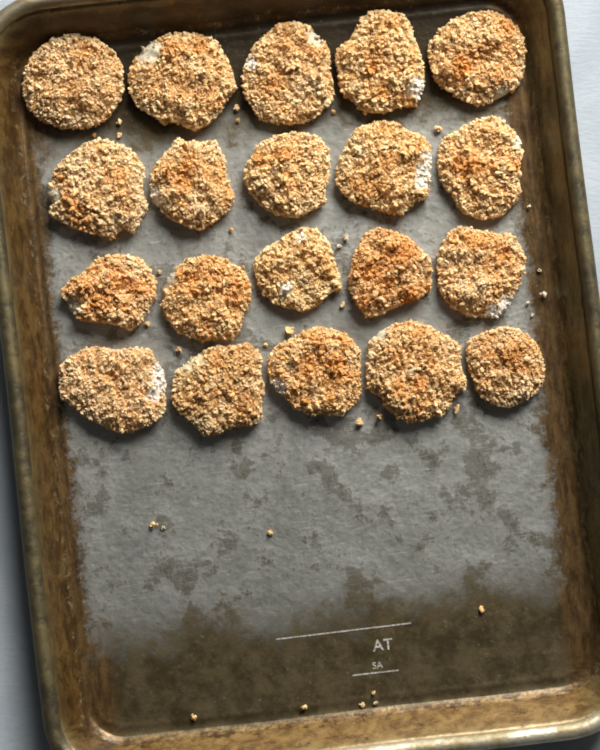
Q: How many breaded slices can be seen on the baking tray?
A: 20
